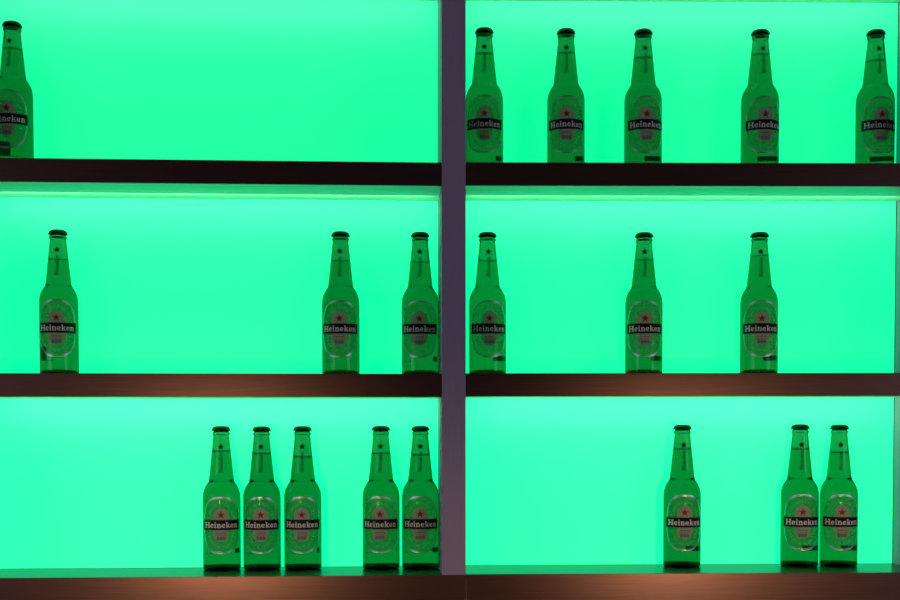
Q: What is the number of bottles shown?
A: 20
